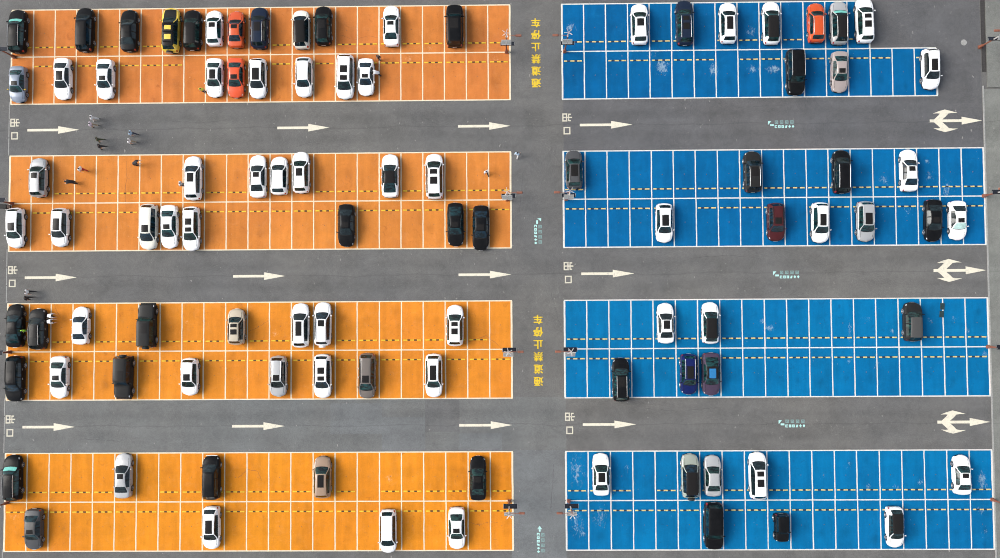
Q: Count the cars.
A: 95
